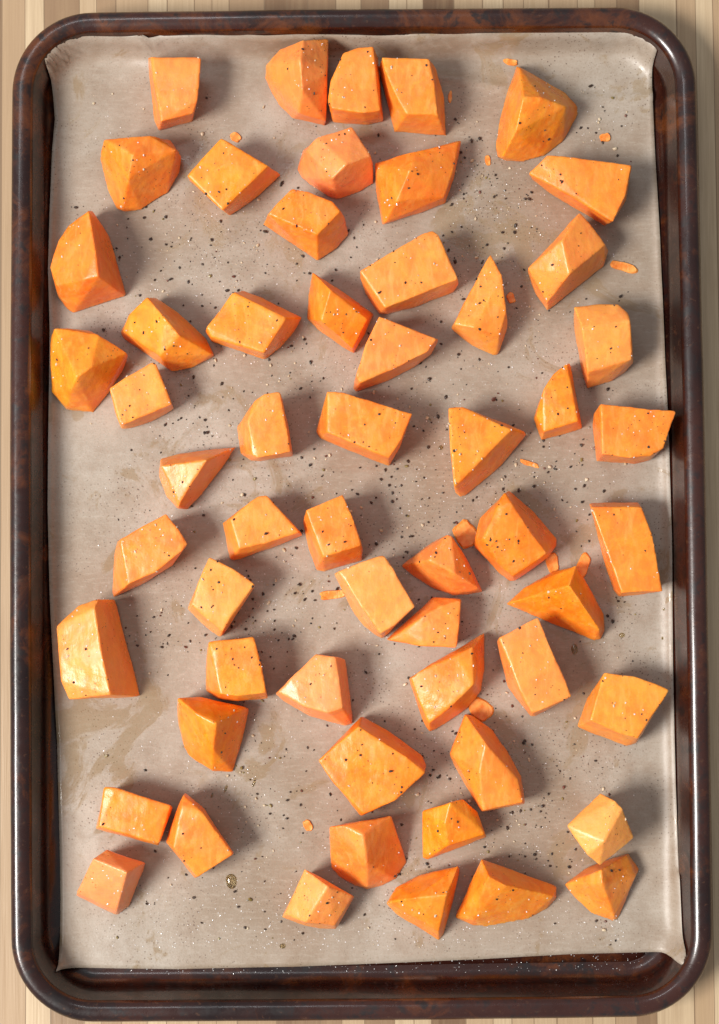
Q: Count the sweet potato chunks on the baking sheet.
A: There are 57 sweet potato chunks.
